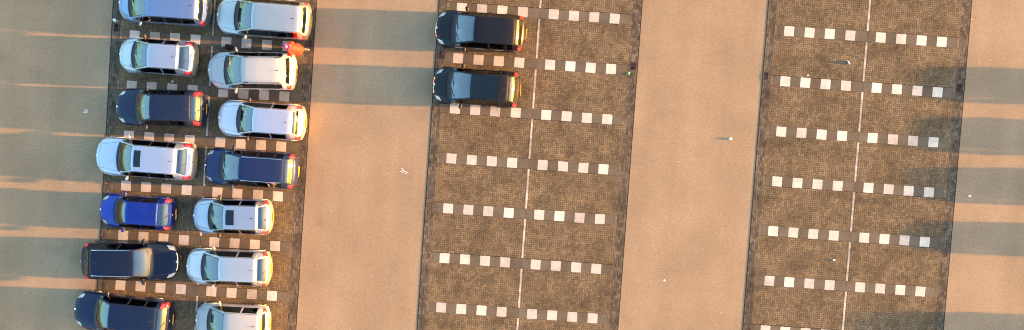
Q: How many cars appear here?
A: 16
